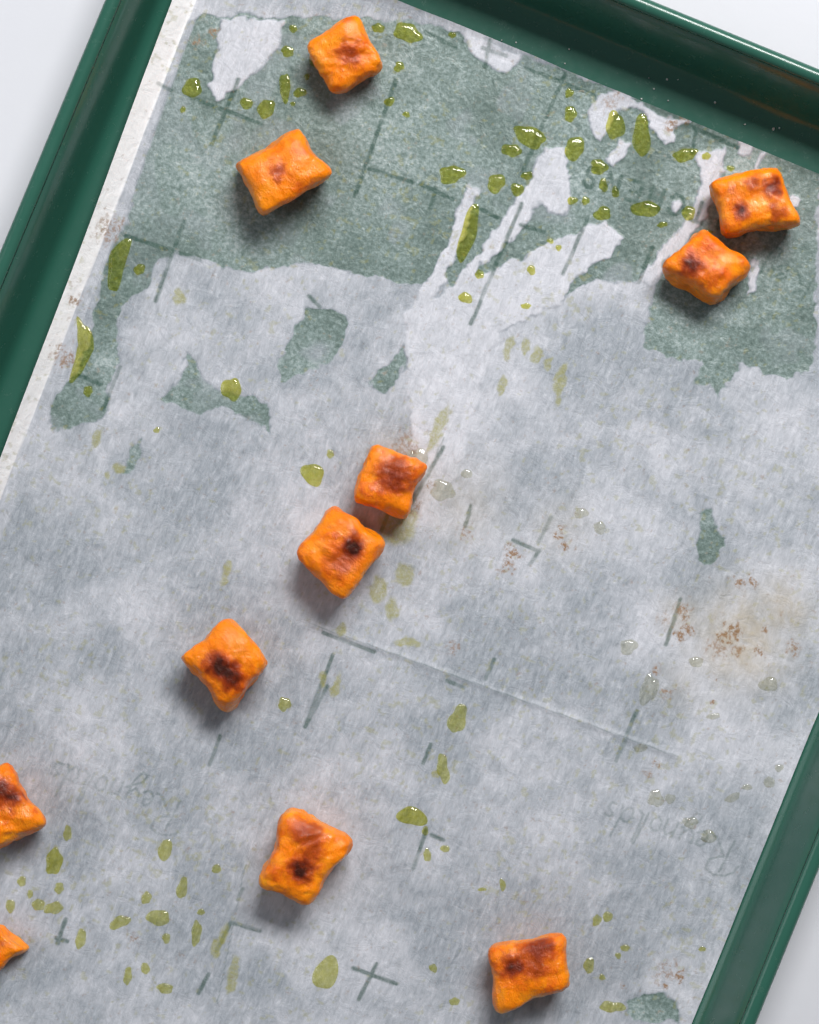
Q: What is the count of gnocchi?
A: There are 11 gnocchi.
